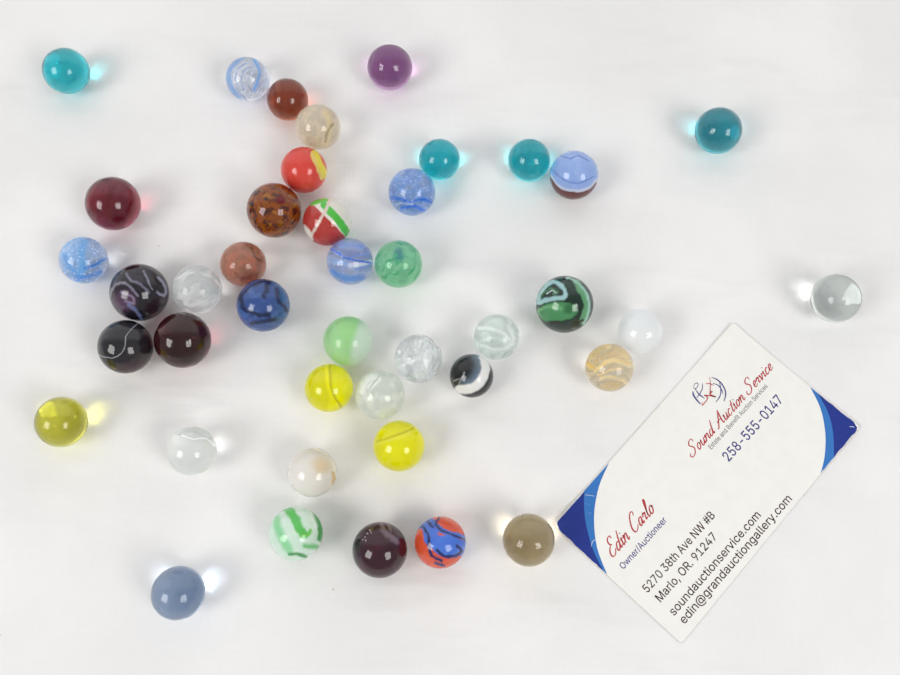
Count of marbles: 42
